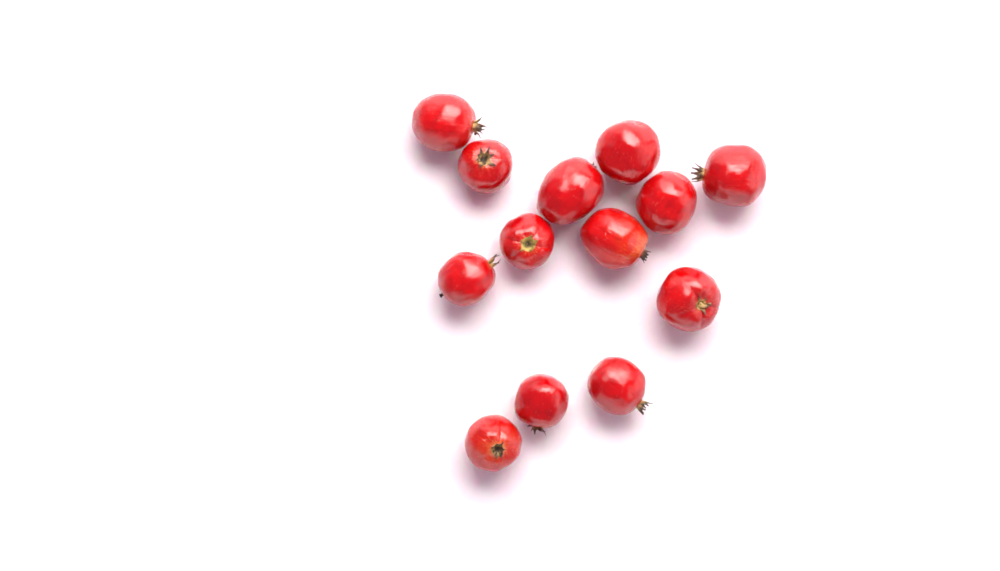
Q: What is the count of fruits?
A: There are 13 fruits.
